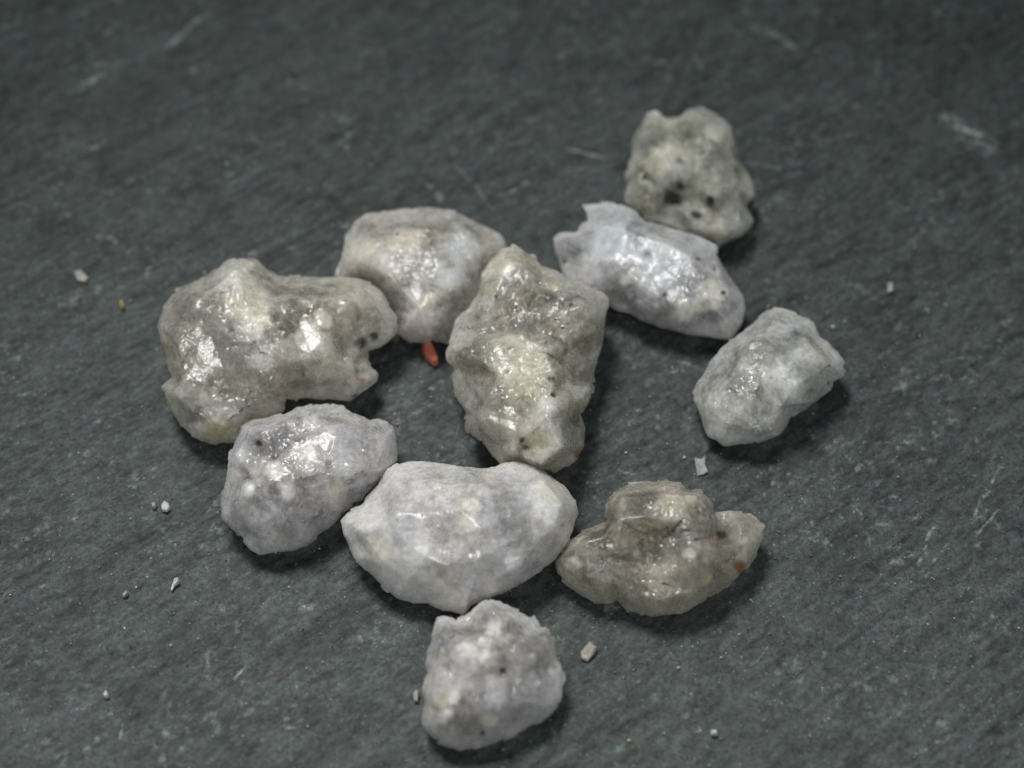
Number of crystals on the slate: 10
